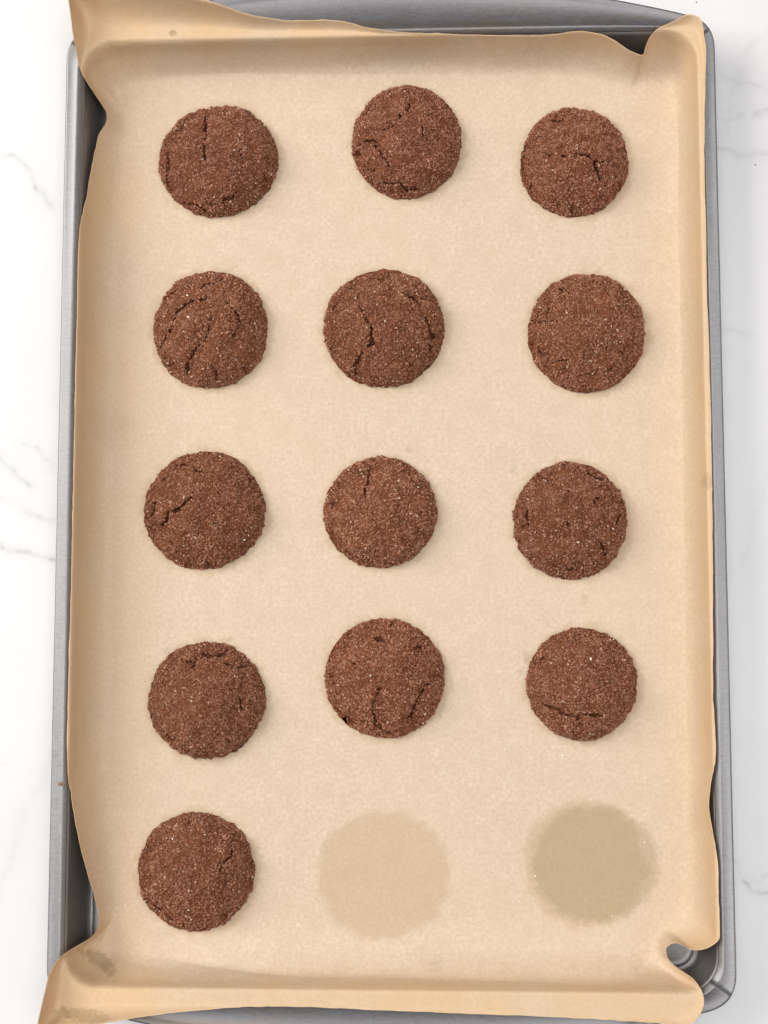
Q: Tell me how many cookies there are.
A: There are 13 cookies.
